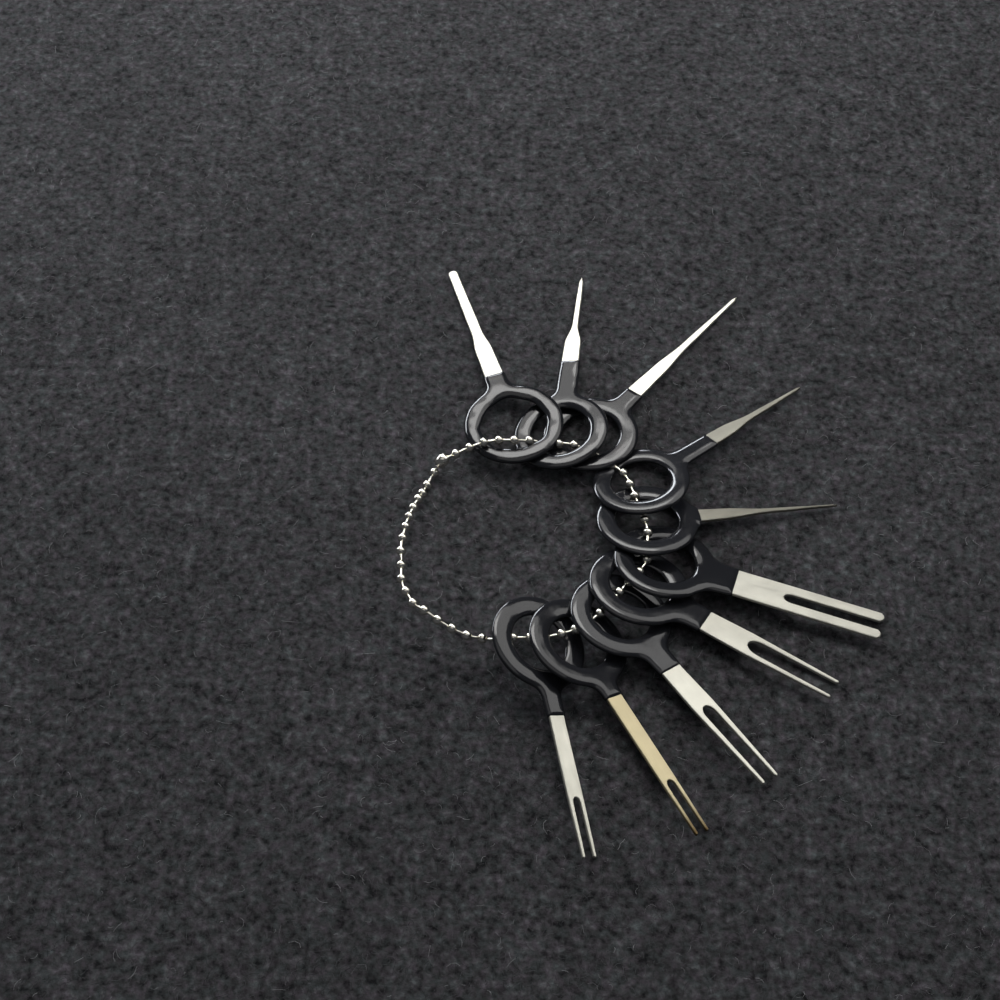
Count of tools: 10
